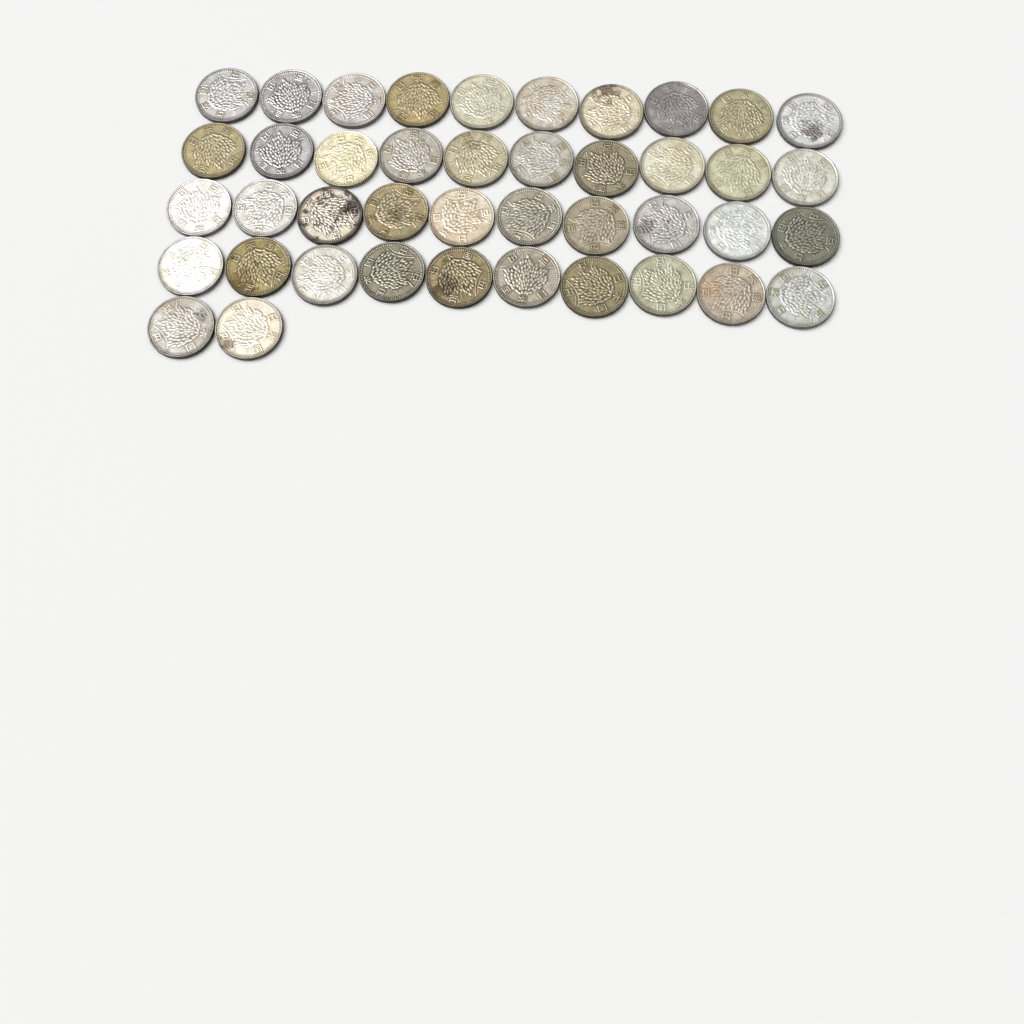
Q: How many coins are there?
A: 42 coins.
